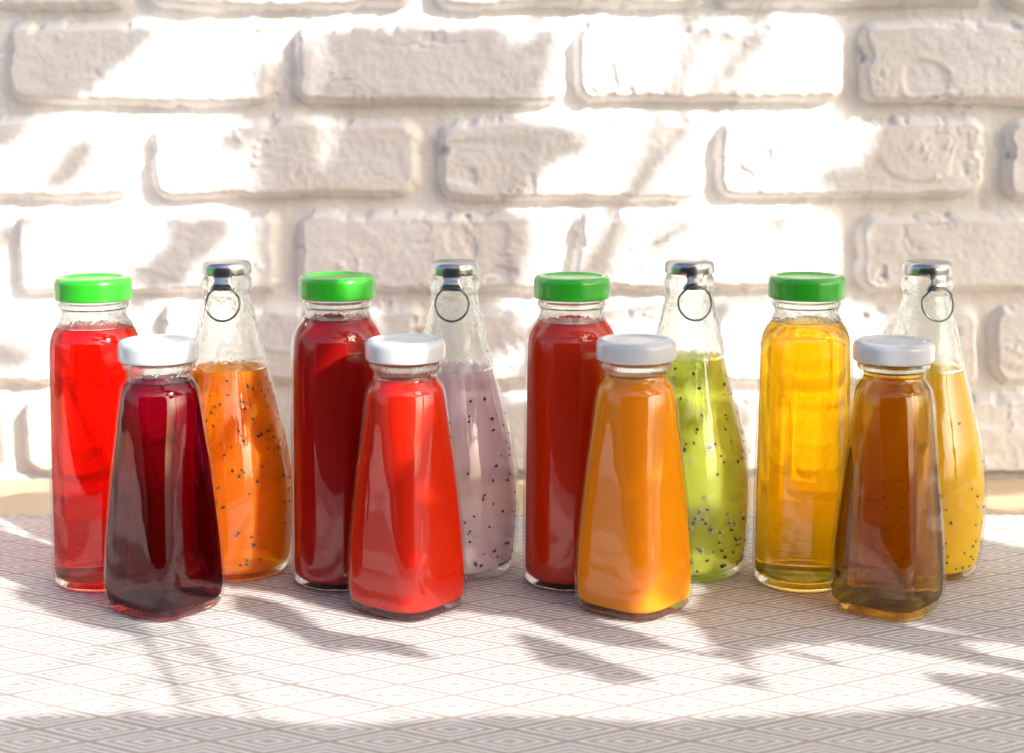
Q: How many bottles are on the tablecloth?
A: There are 12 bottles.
